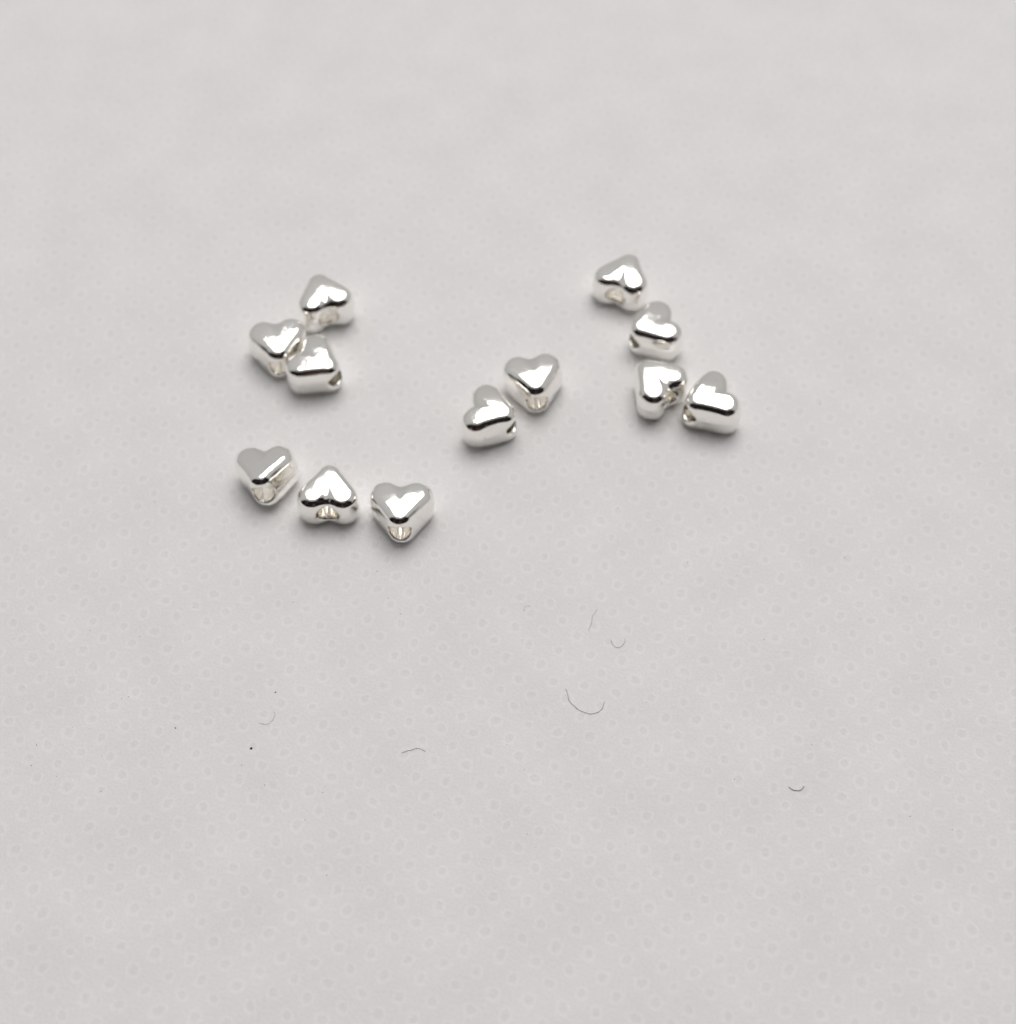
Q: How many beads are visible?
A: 12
